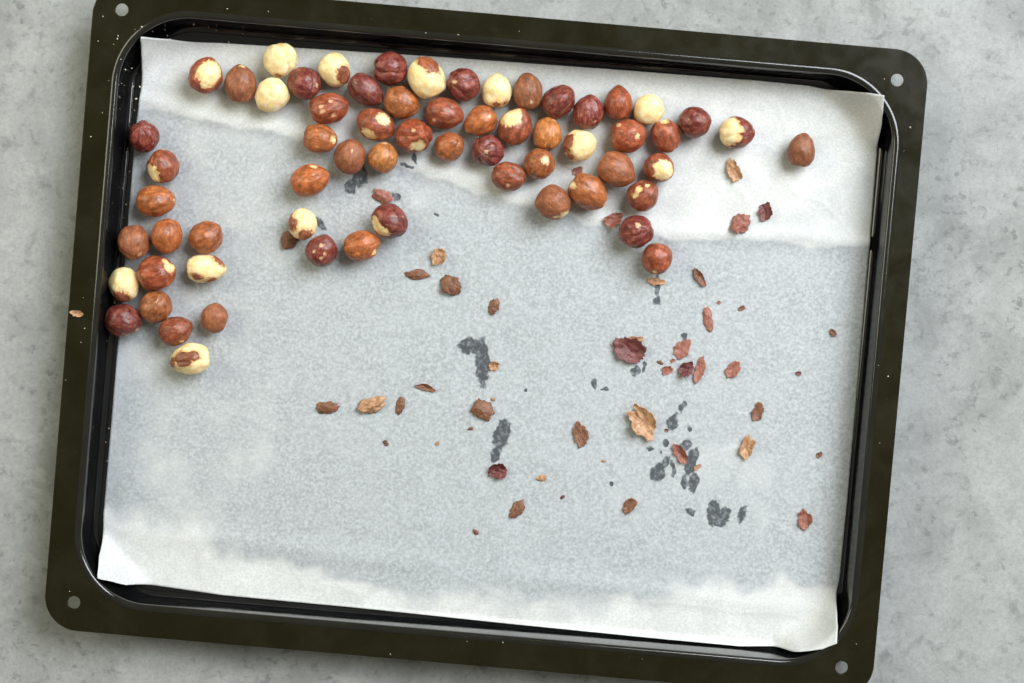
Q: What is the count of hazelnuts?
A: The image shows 63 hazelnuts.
